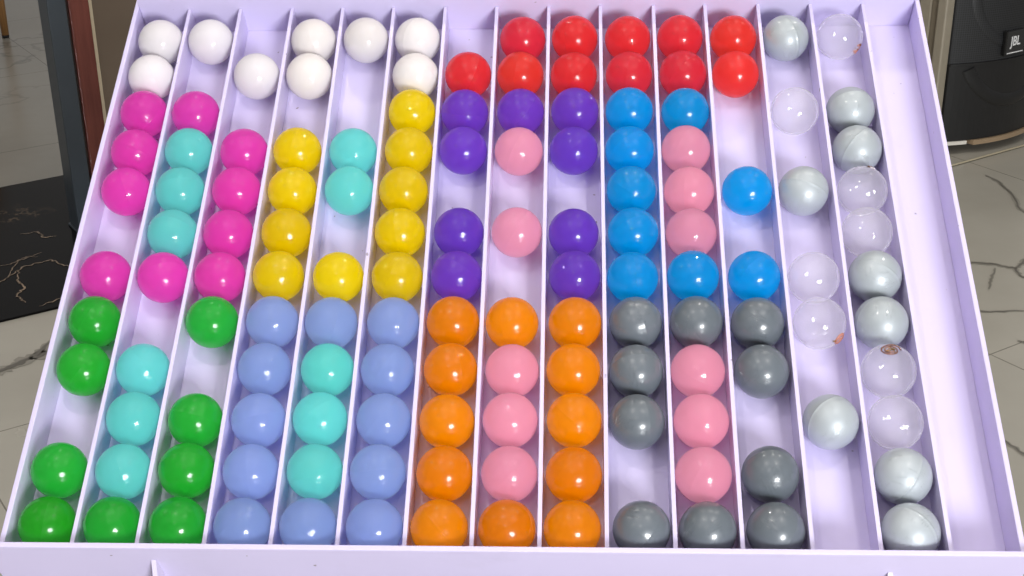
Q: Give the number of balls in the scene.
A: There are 140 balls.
